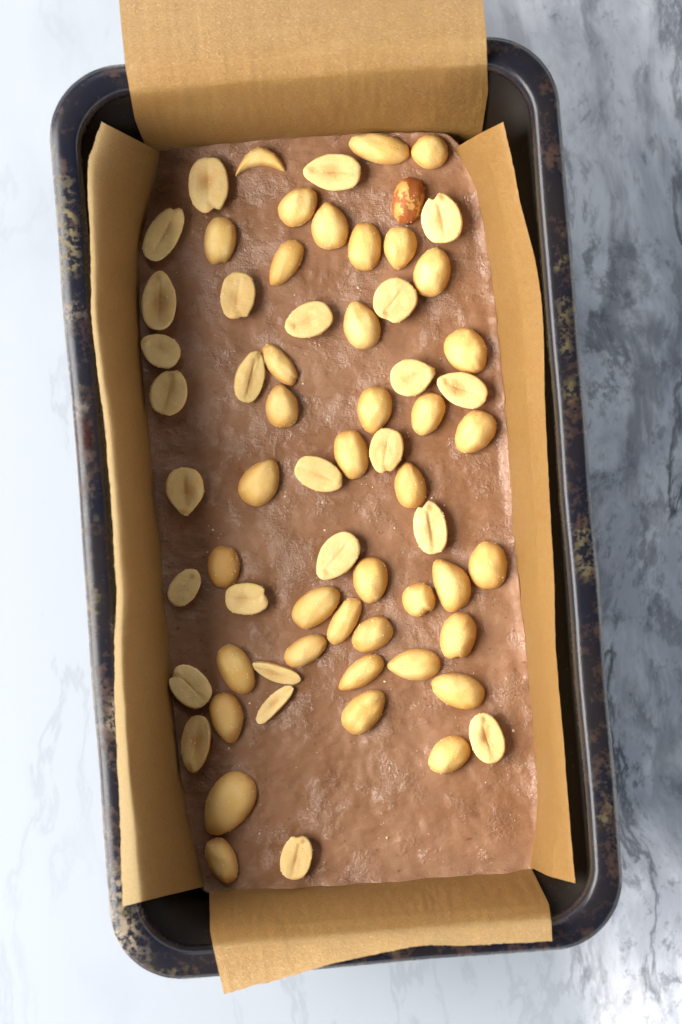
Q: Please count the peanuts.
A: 66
